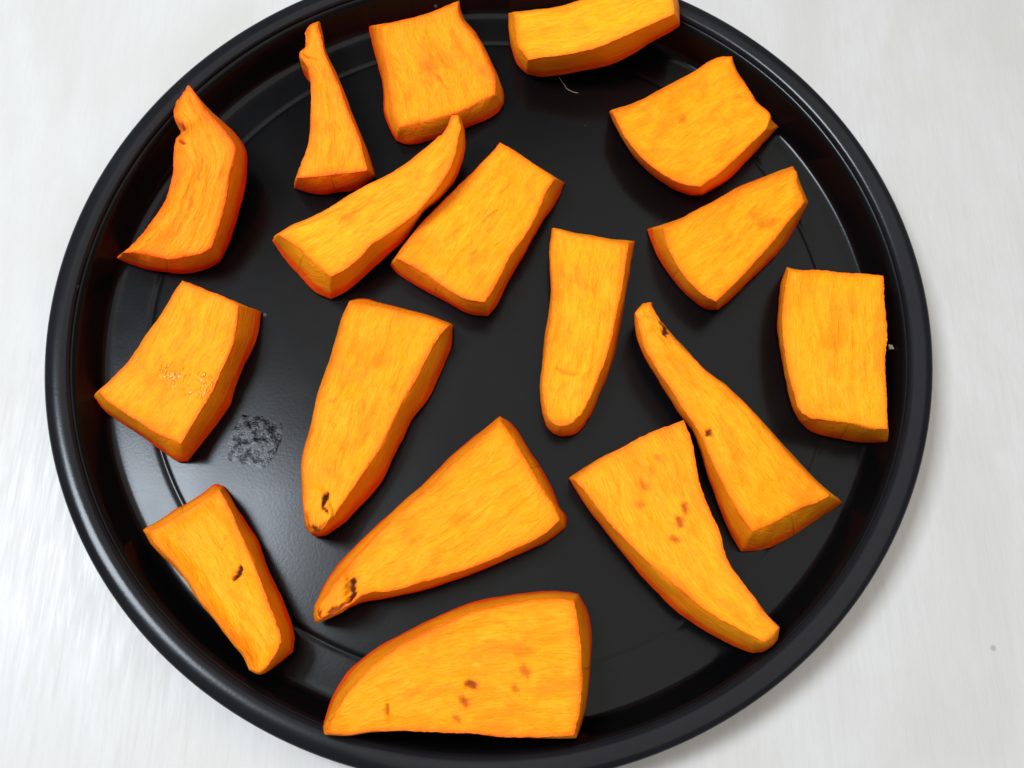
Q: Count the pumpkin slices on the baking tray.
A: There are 17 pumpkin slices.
